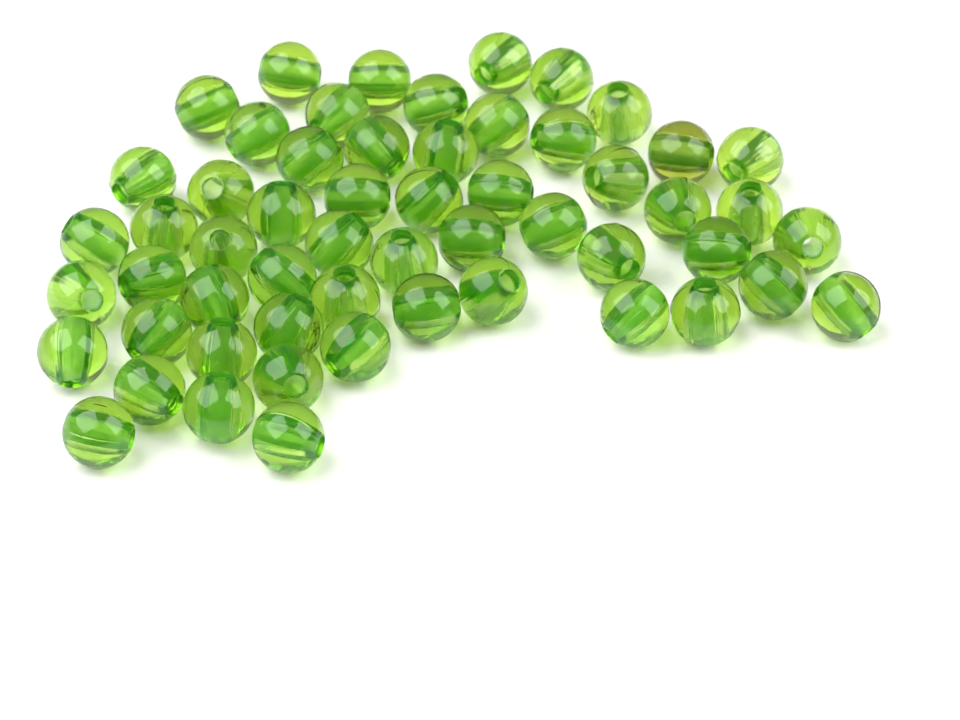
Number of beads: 56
